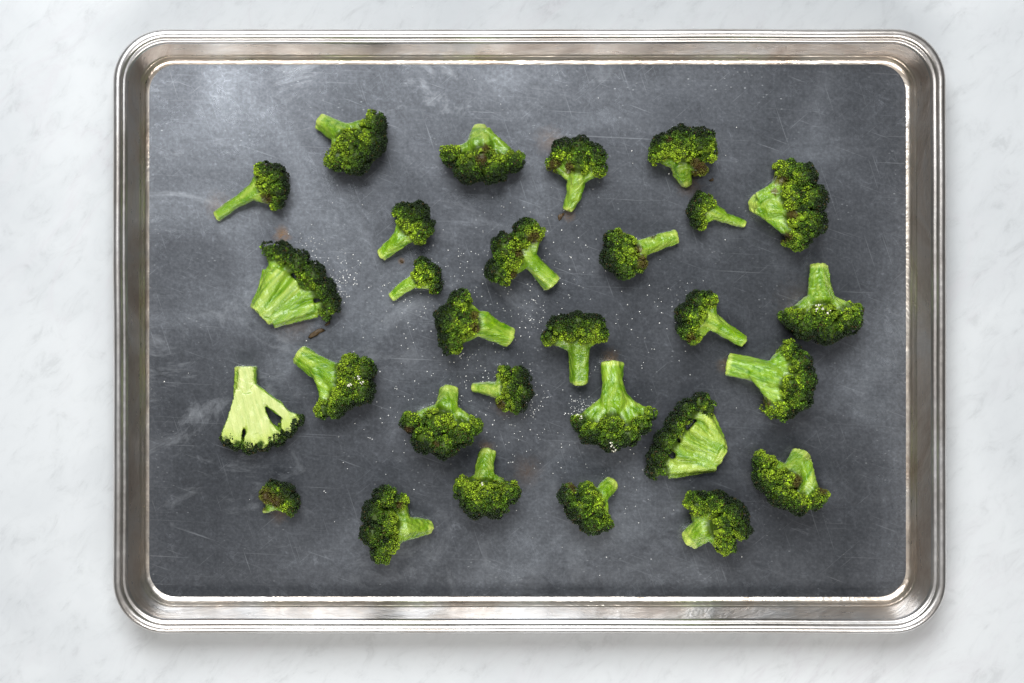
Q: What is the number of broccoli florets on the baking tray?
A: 29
